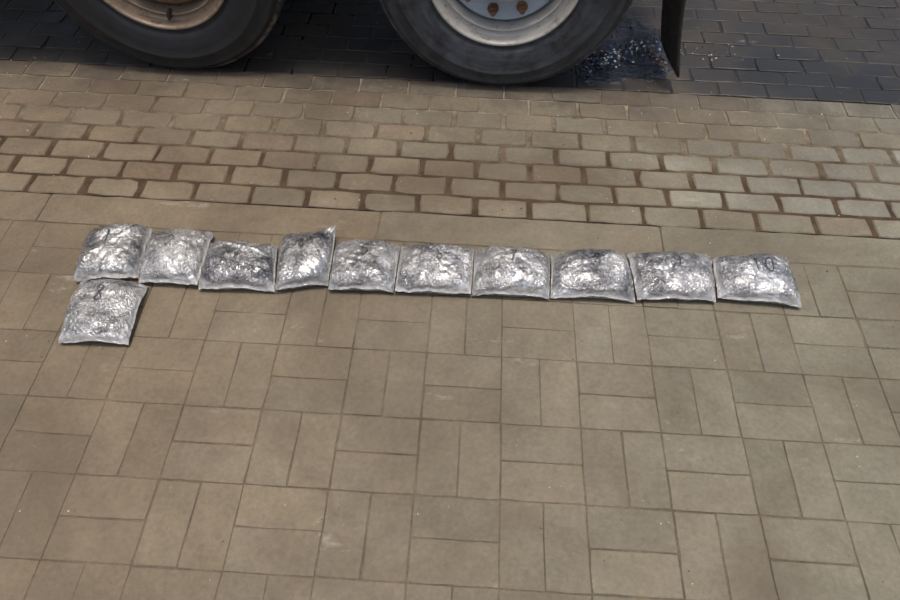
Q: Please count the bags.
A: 11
